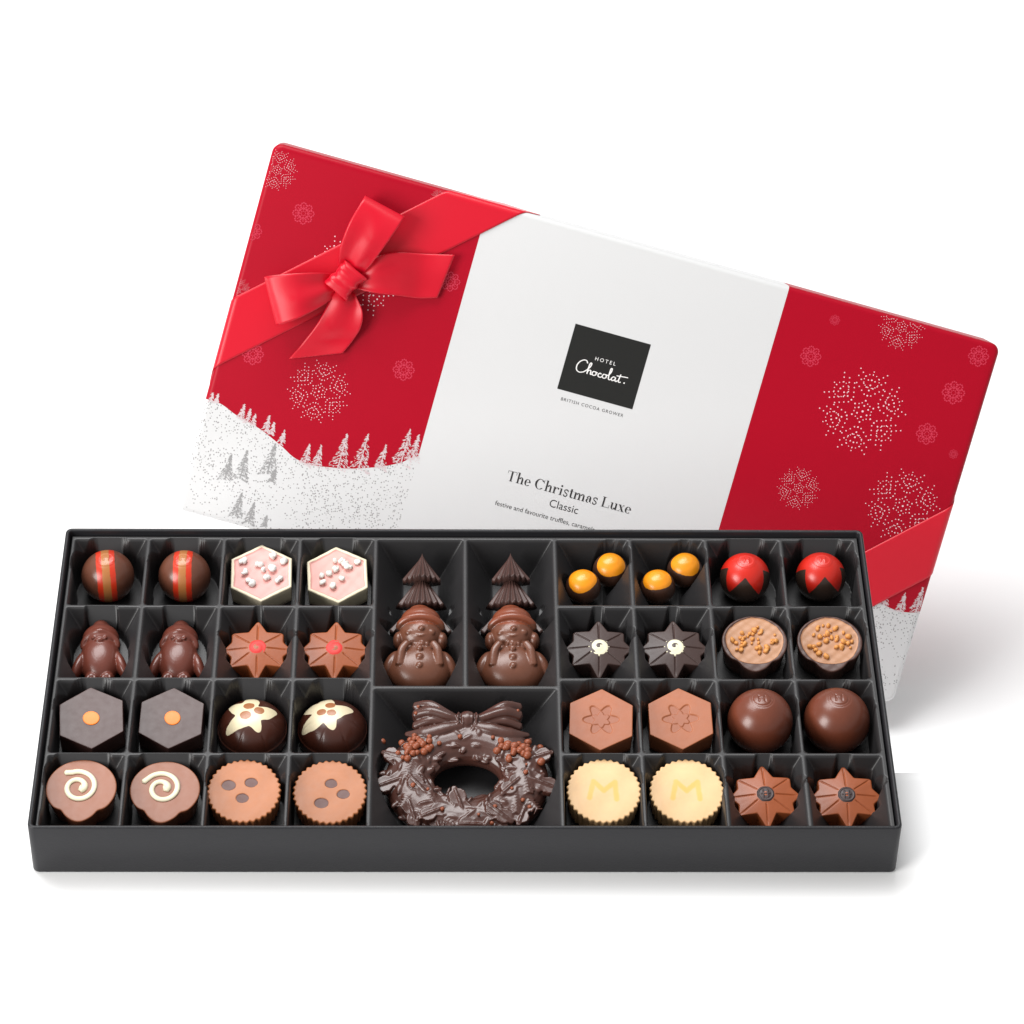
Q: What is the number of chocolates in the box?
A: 37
